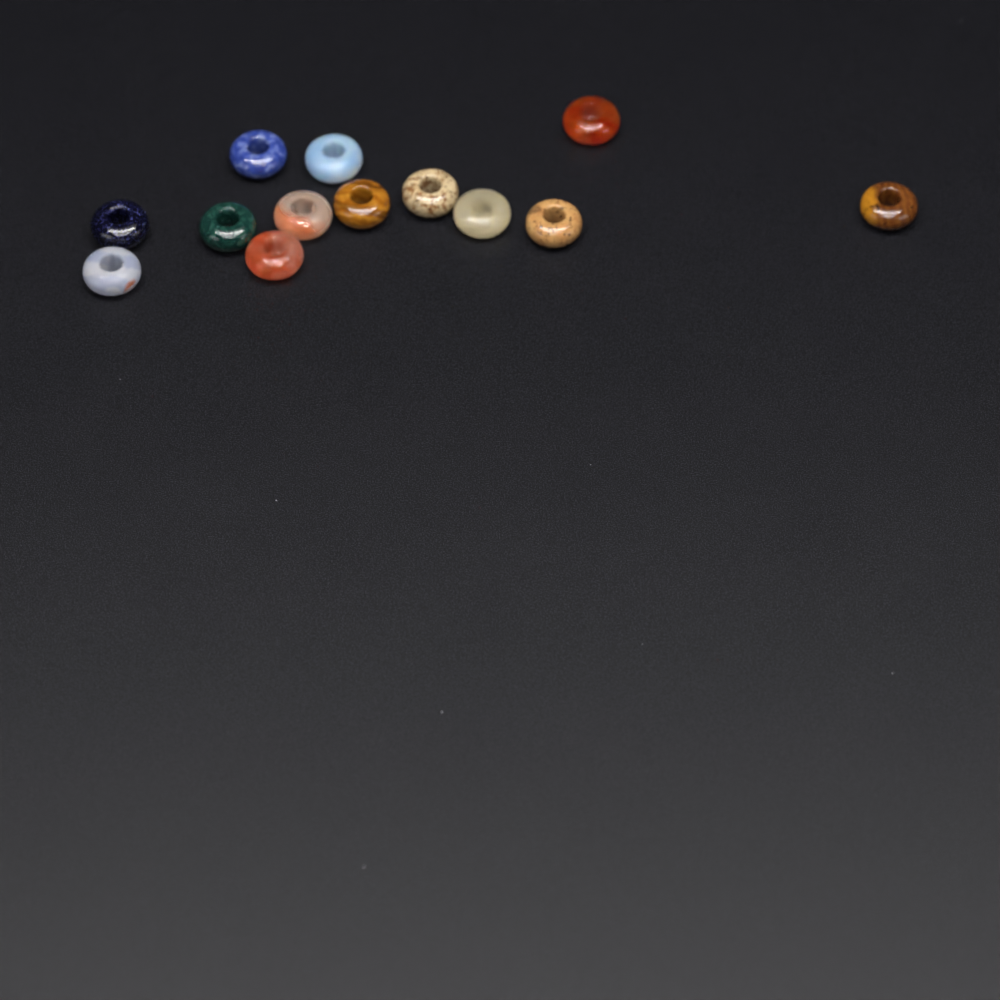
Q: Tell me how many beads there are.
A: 13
